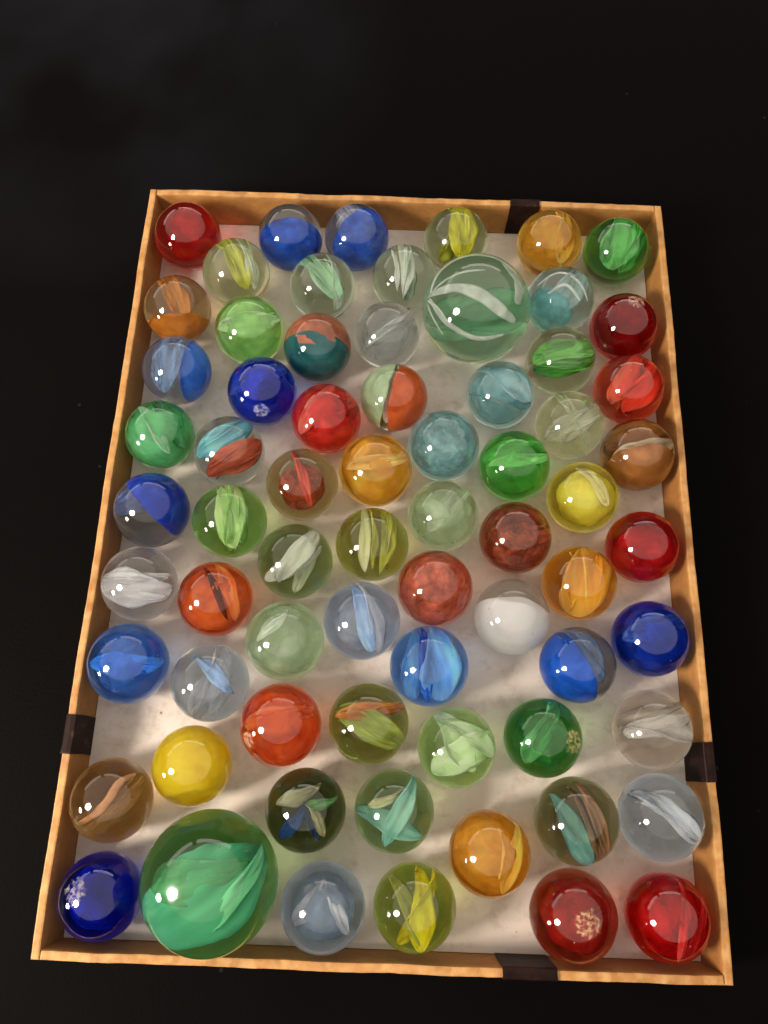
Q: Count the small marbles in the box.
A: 67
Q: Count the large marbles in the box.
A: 2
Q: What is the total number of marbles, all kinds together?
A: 69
